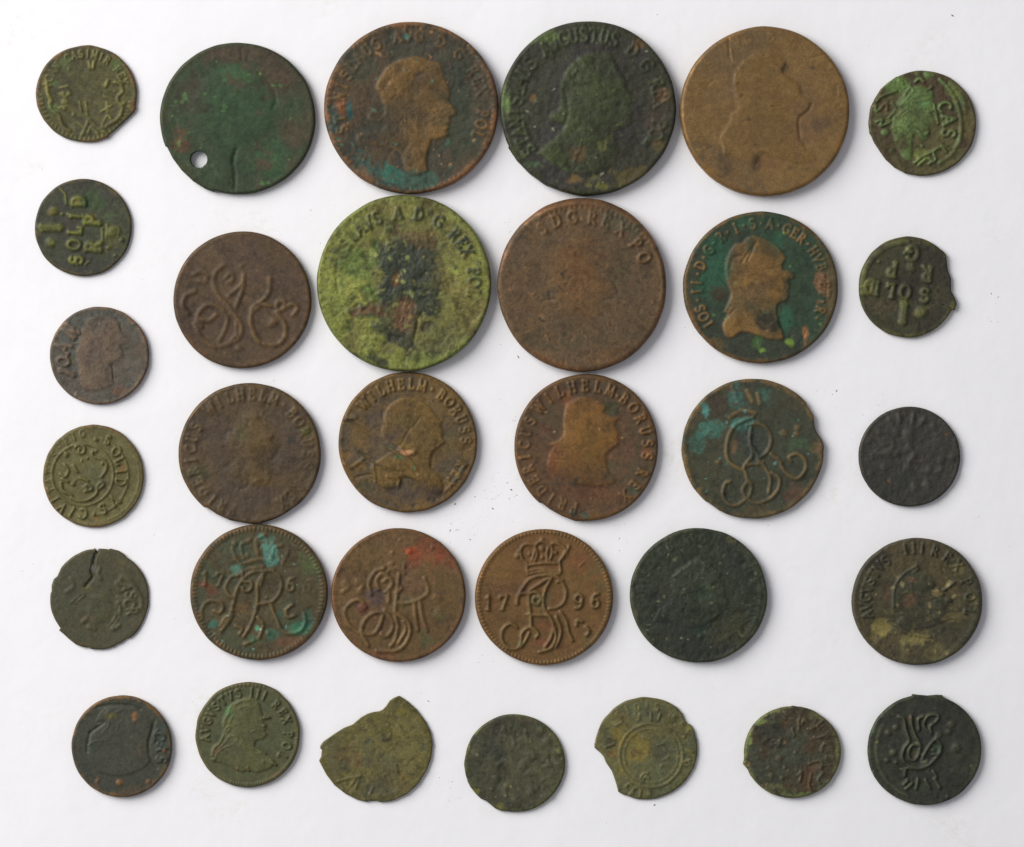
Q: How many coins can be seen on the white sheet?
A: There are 32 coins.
